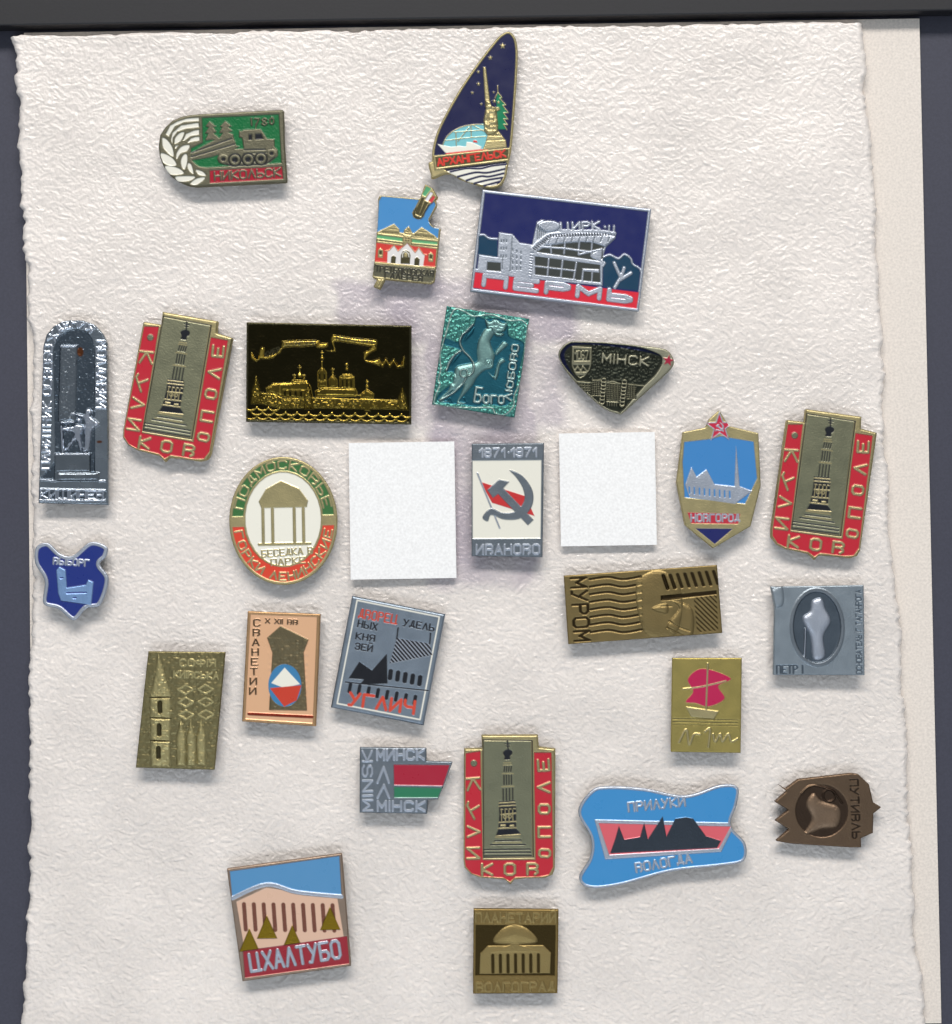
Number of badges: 26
